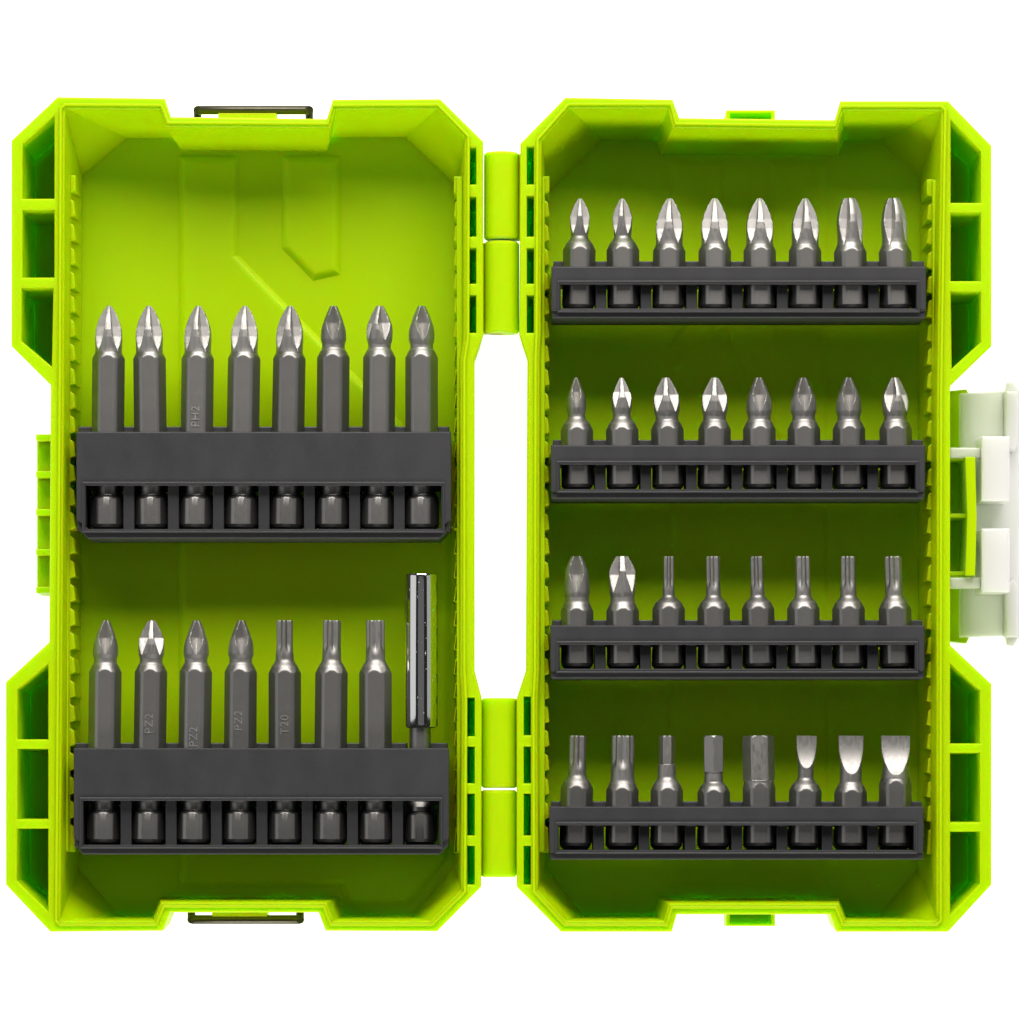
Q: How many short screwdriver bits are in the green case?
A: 32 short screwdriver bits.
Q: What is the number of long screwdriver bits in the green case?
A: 15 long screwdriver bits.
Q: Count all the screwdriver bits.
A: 47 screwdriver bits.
